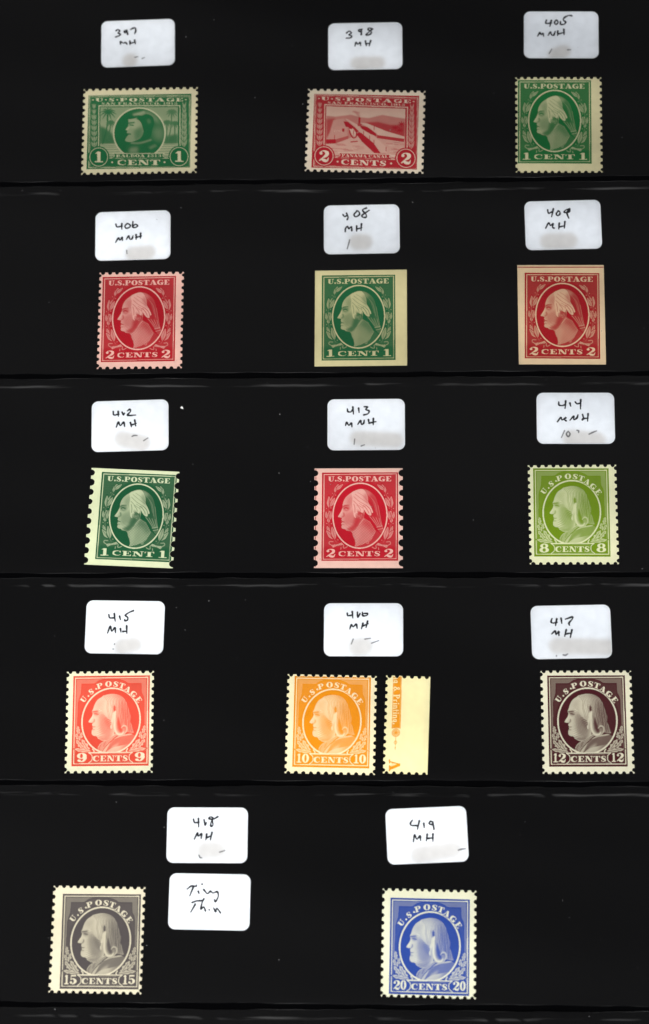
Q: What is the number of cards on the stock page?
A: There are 15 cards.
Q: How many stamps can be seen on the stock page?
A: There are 14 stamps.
